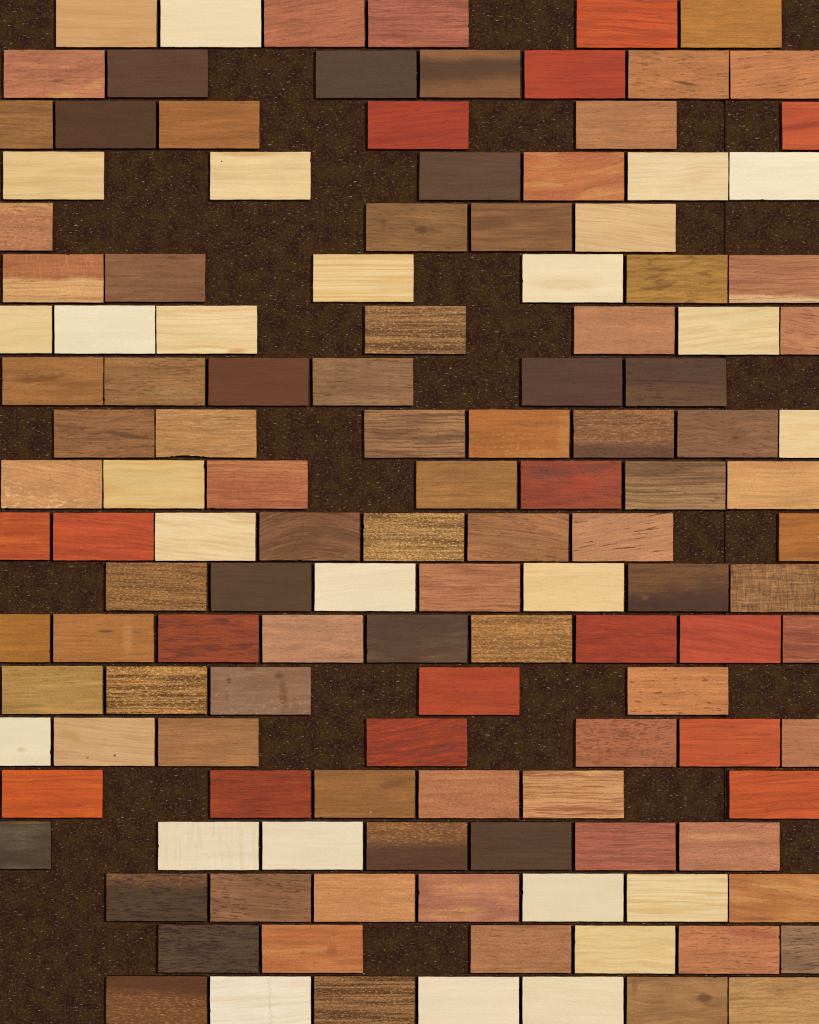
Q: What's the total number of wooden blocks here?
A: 131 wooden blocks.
